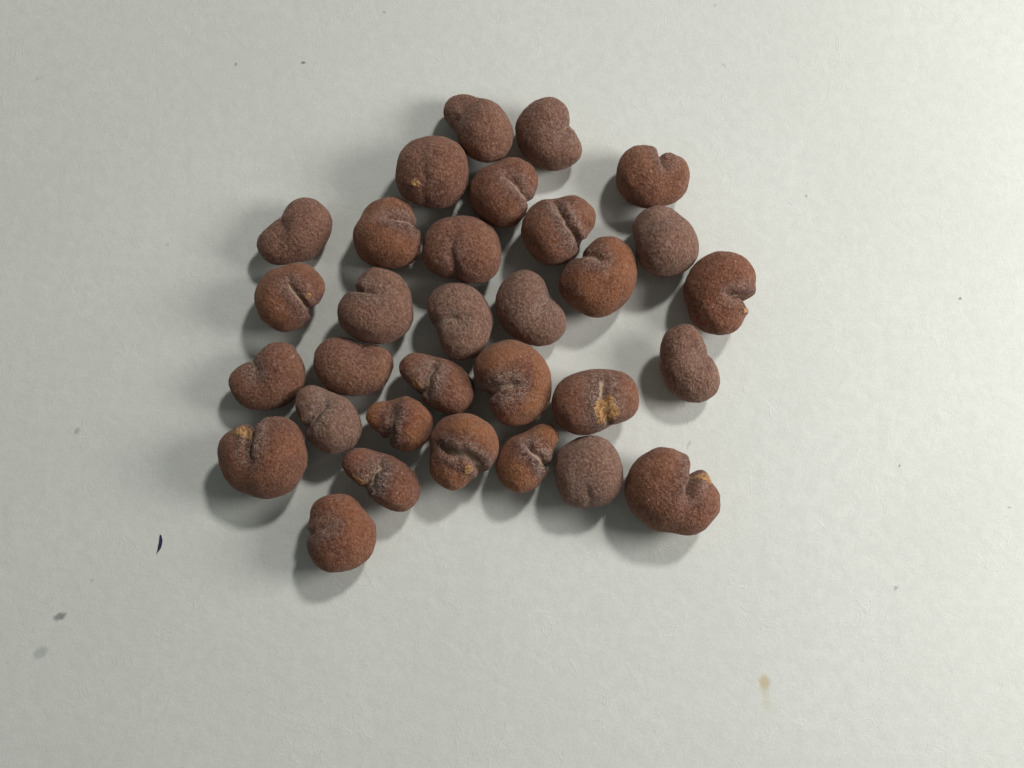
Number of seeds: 31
